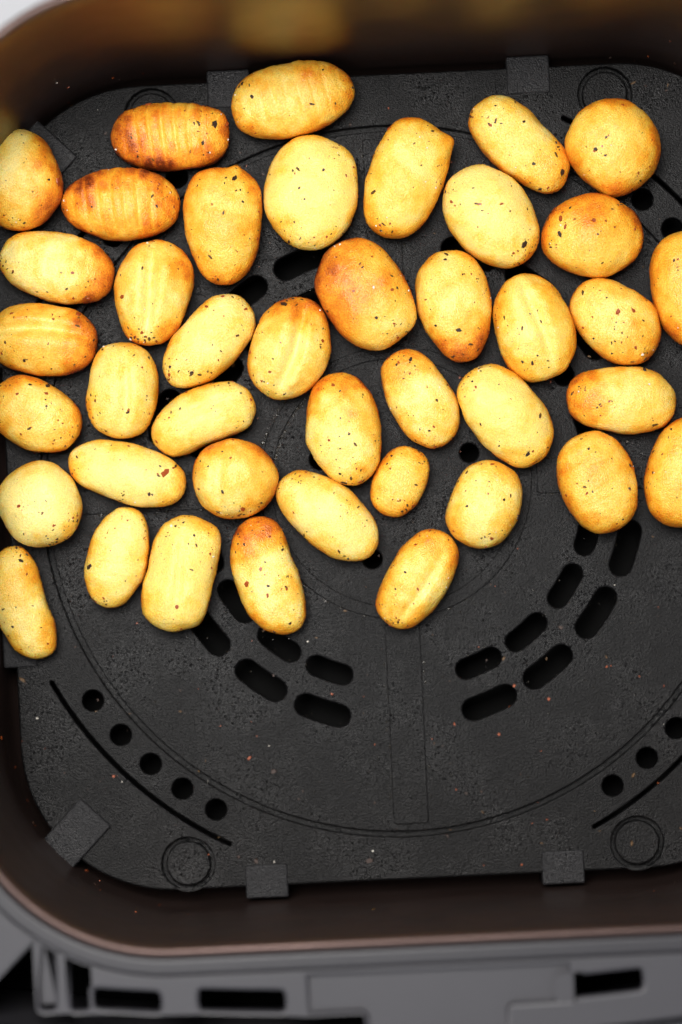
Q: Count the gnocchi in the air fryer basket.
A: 41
